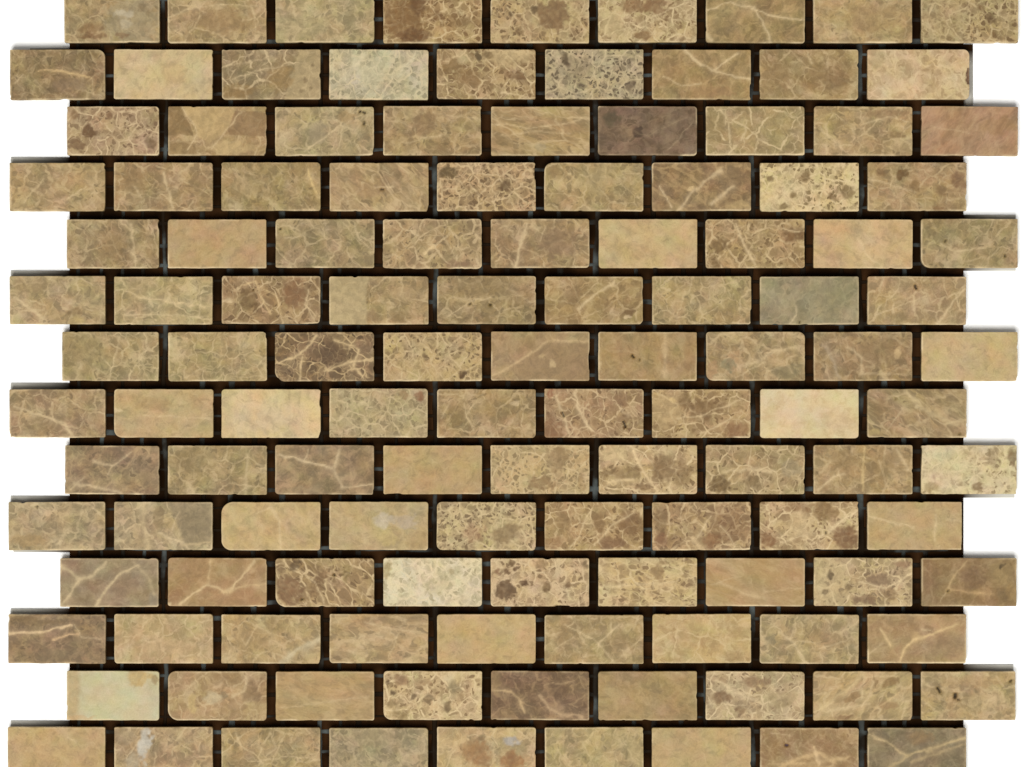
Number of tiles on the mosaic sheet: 126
